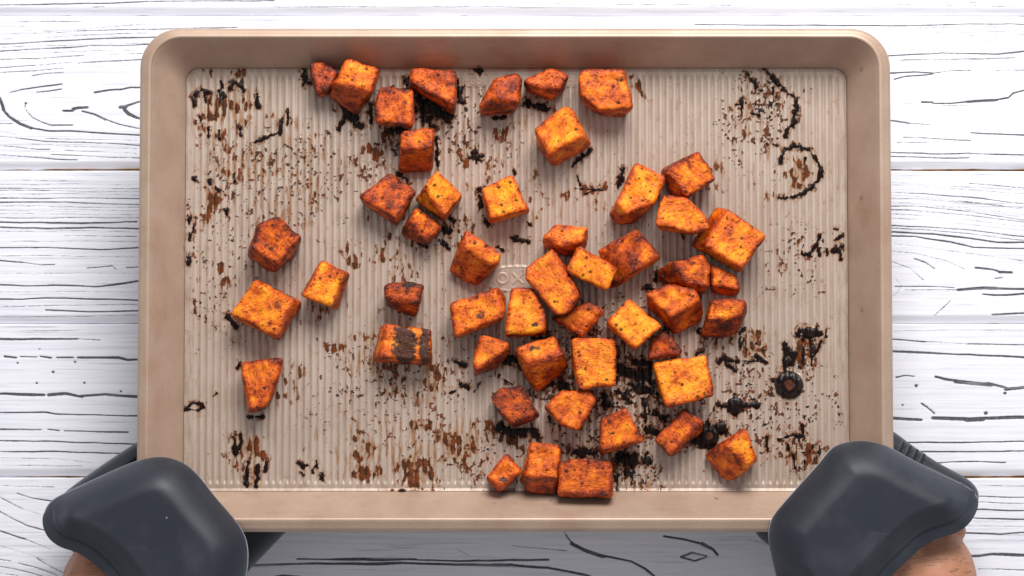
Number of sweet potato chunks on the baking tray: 49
